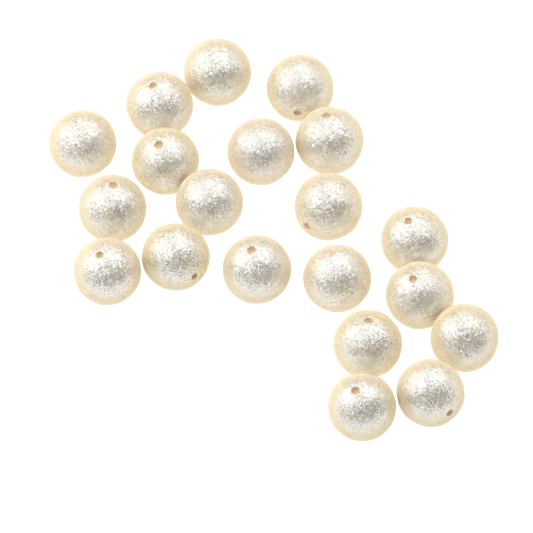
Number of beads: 20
